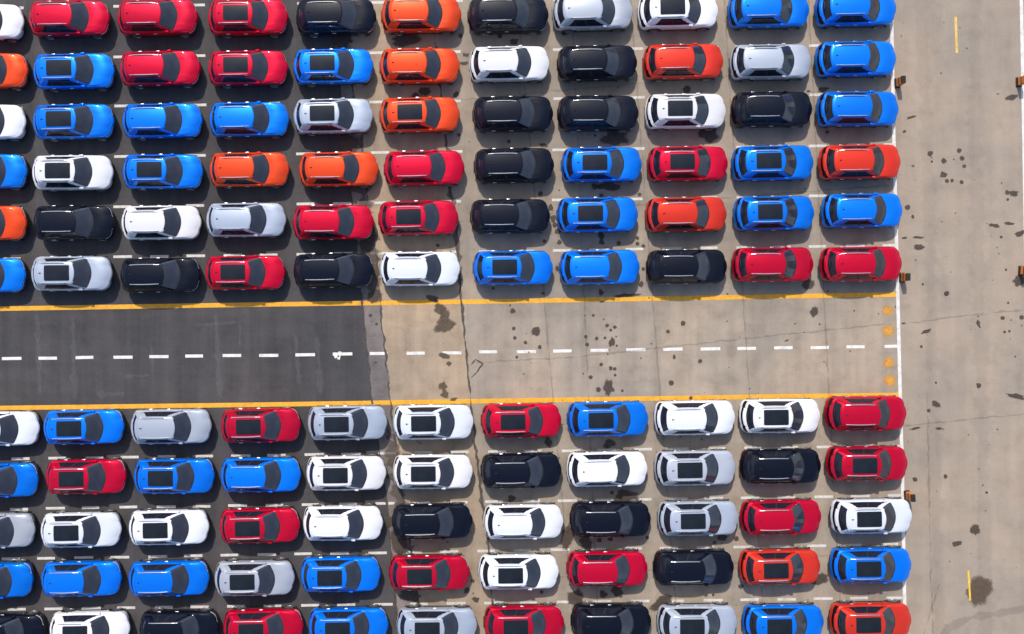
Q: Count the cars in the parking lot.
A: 121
